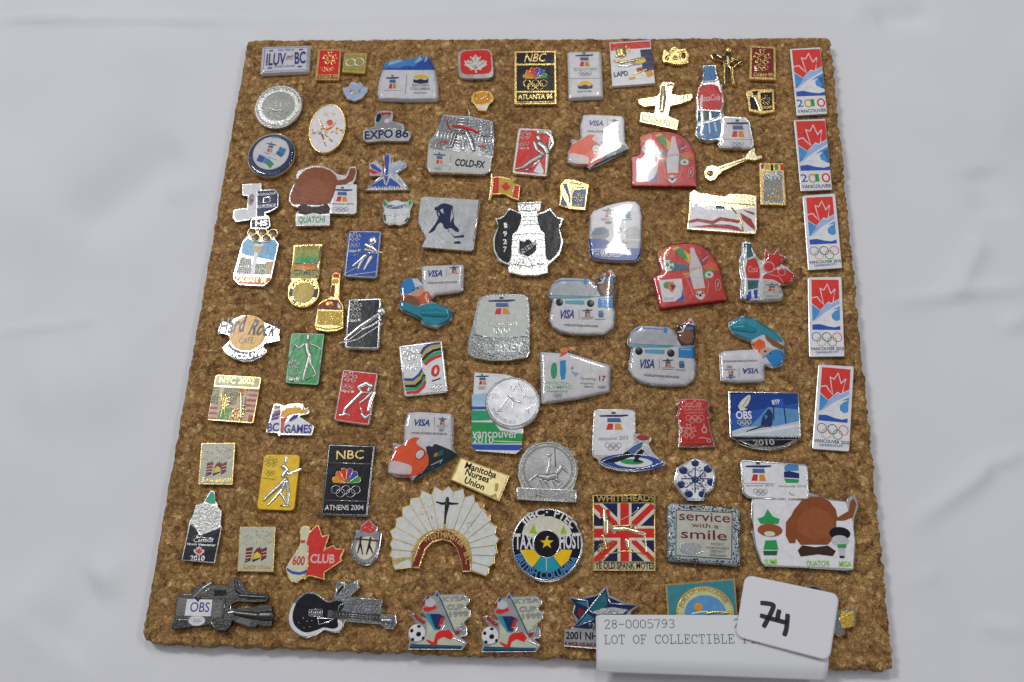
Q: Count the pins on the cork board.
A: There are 87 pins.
